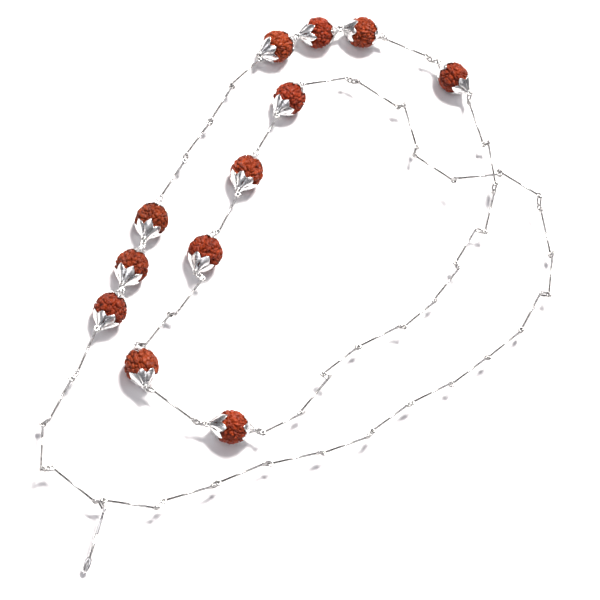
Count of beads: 12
